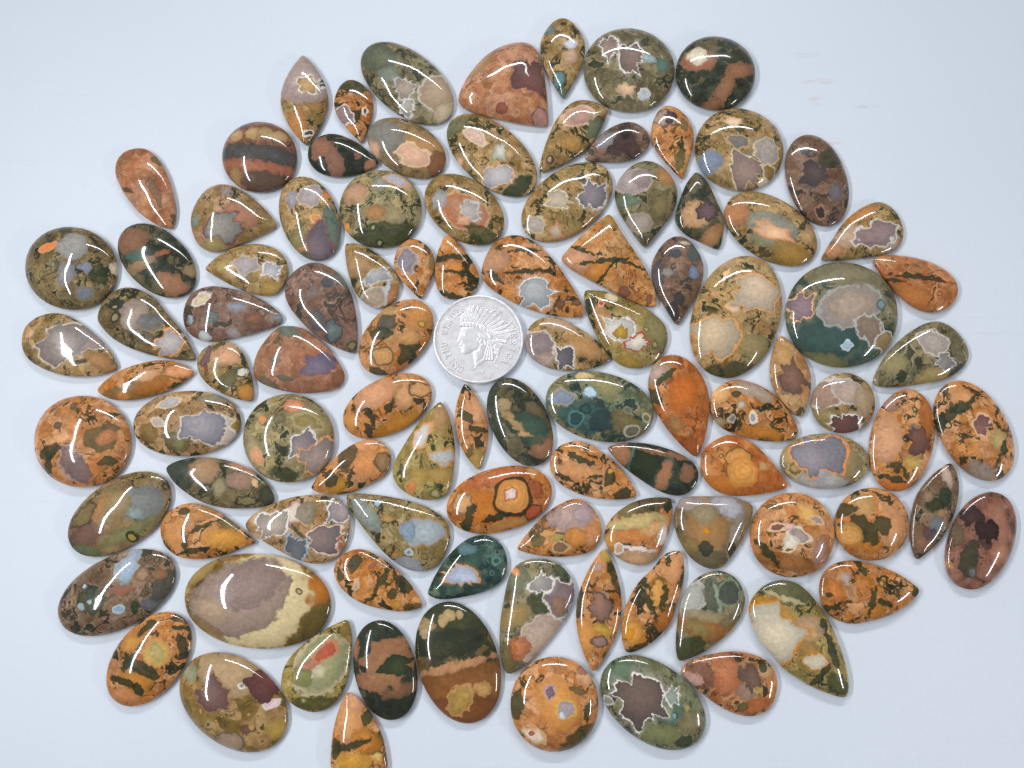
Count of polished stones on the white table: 100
